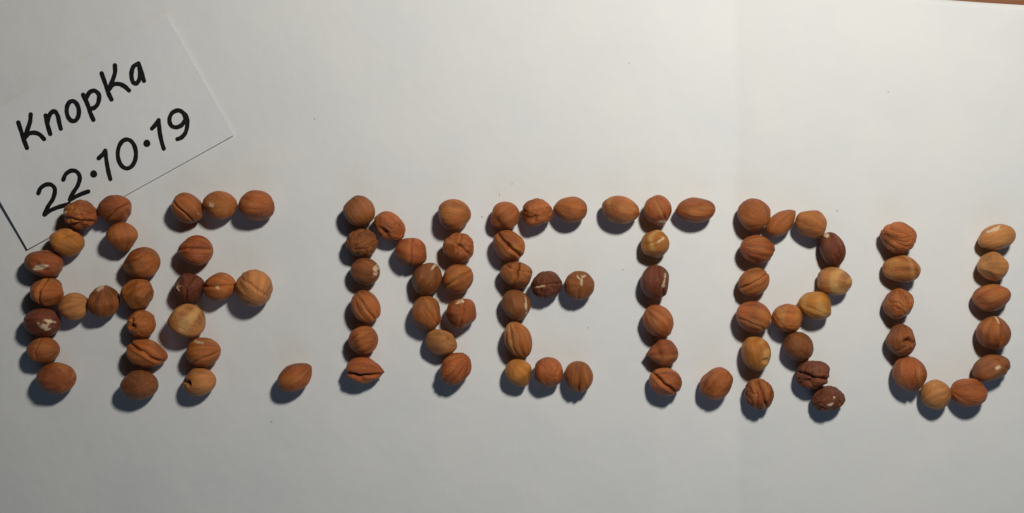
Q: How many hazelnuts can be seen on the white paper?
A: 91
